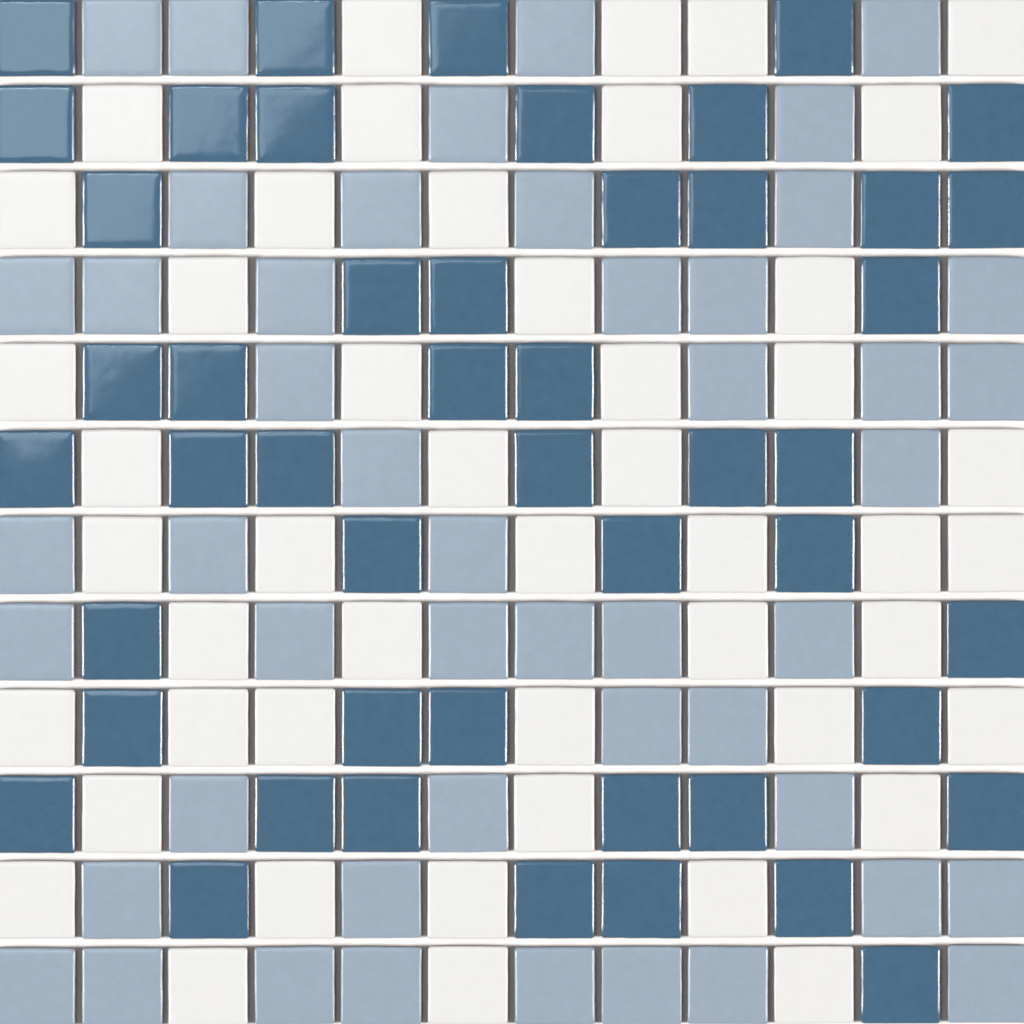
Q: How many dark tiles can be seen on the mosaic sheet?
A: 48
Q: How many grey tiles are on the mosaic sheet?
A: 48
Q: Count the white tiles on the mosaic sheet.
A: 48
